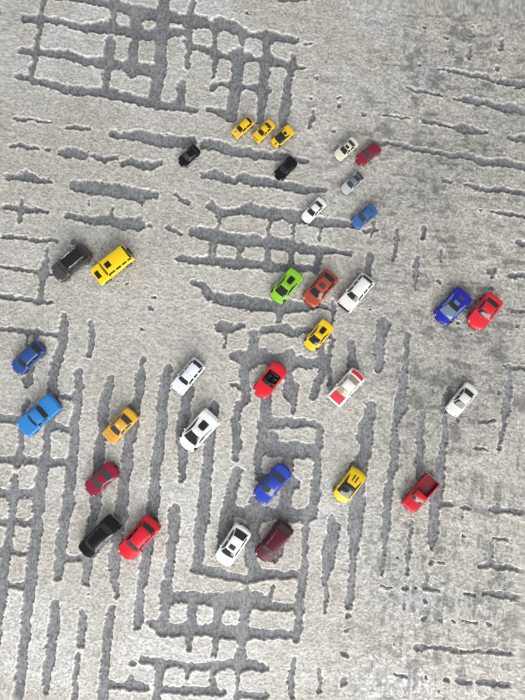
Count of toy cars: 34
